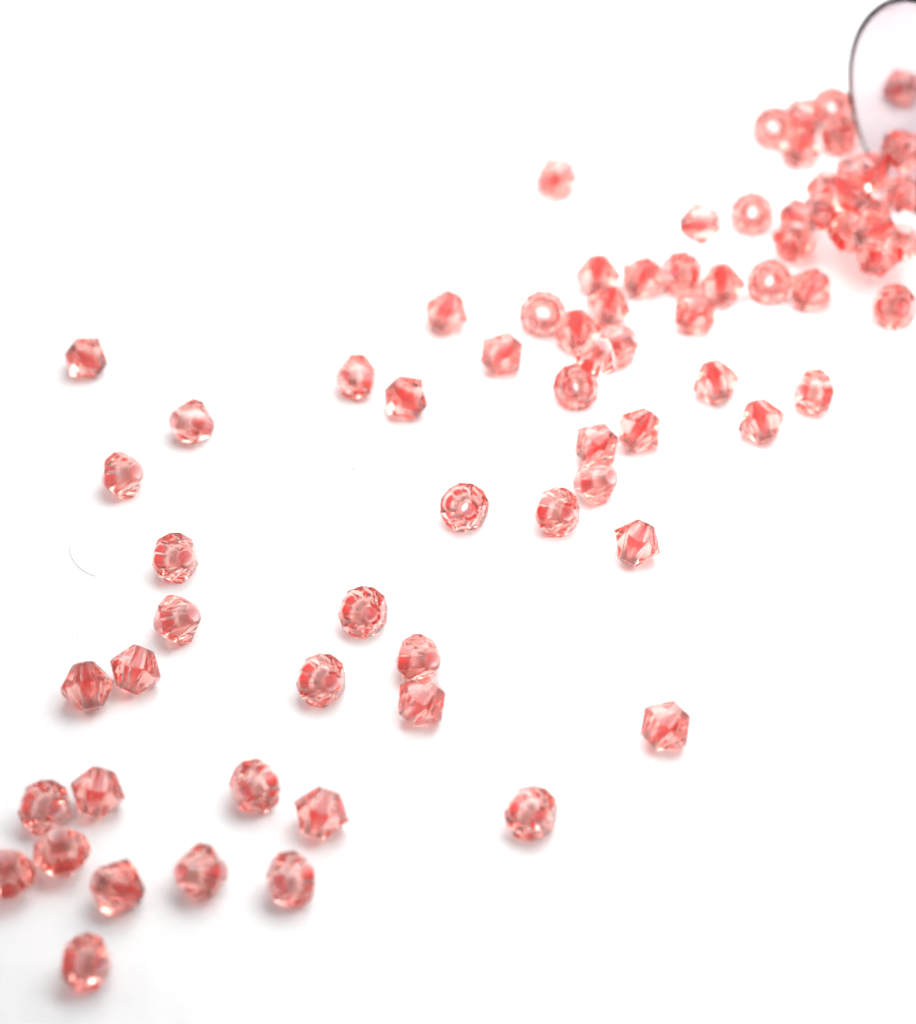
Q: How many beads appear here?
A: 75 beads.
